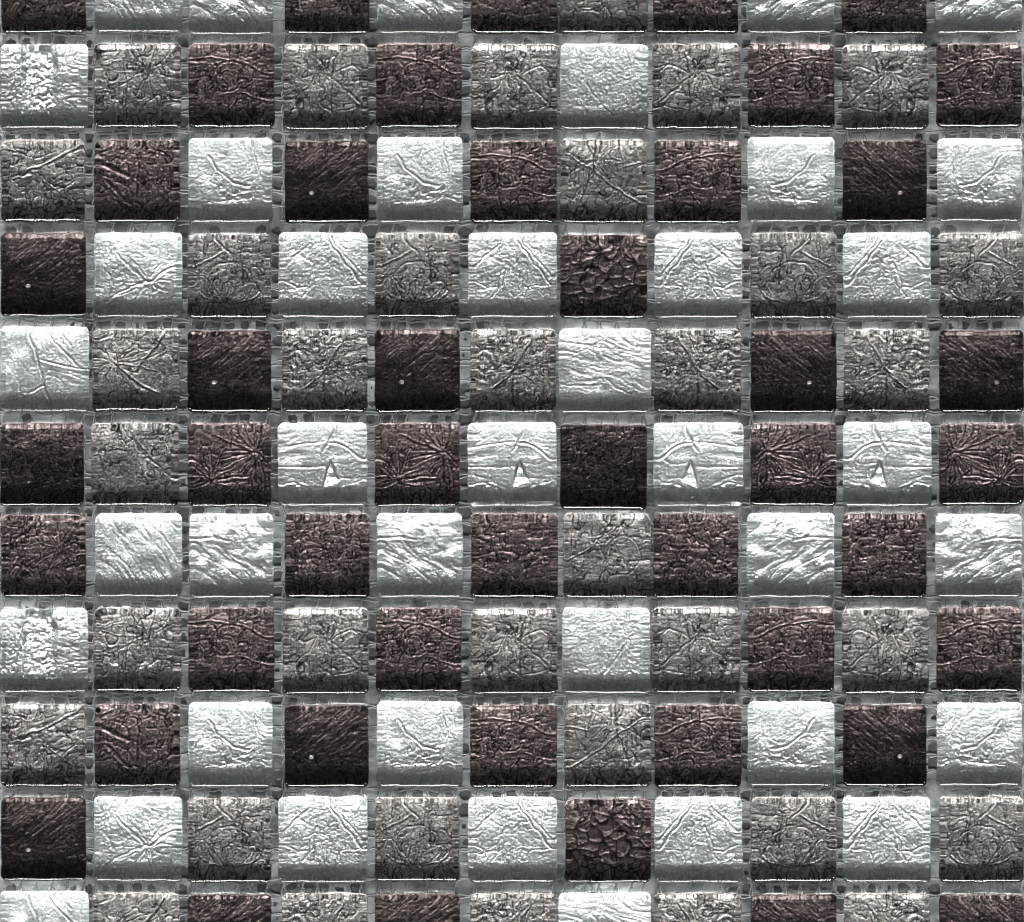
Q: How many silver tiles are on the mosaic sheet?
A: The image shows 40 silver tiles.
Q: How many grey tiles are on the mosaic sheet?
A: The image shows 35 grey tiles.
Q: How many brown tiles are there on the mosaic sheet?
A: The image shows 30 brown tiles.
